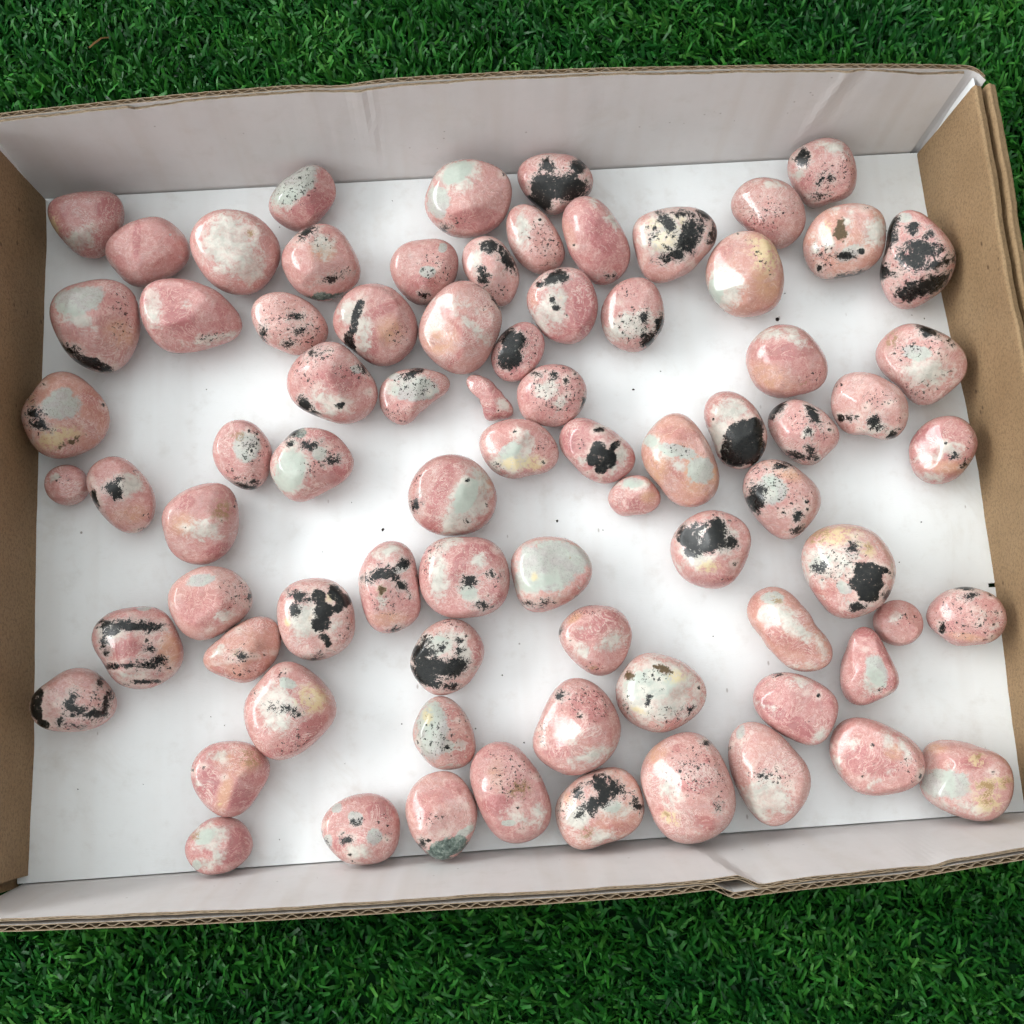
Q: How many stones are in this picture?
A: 78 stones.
